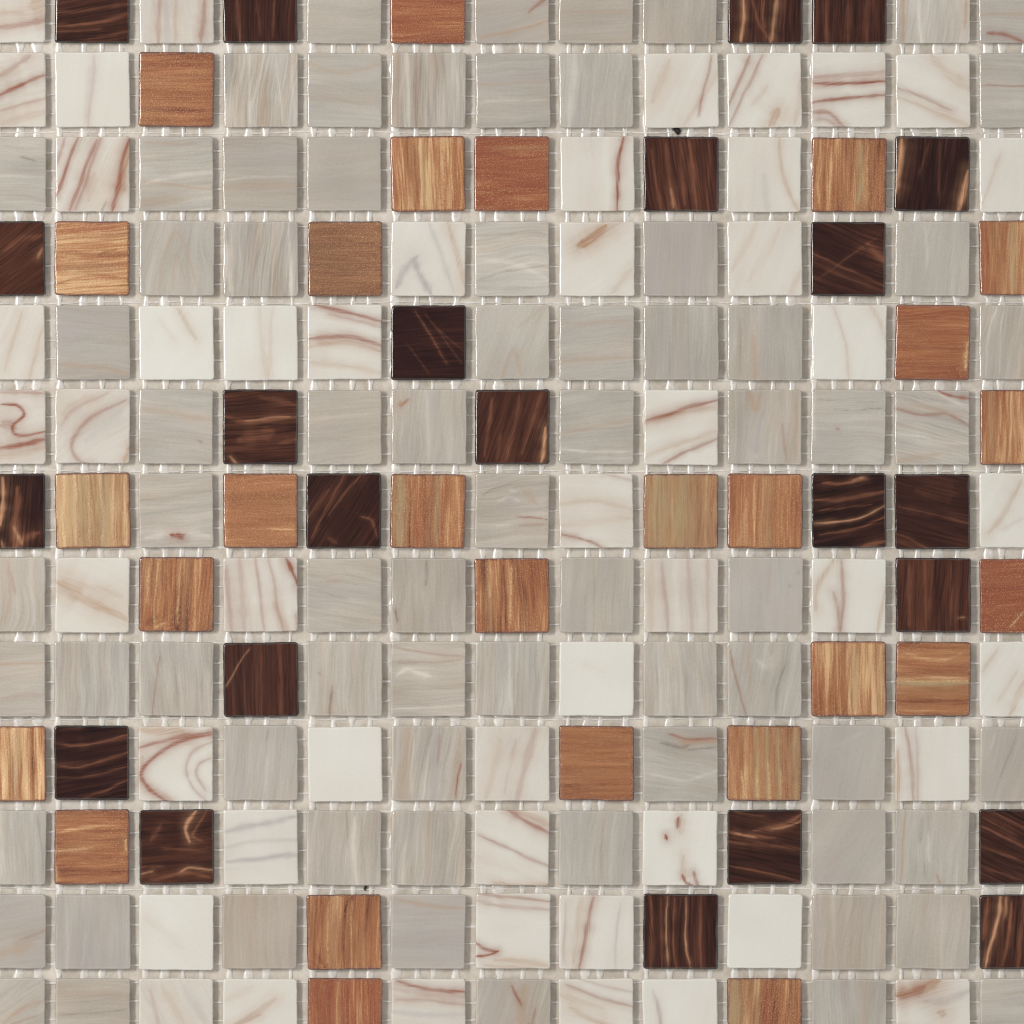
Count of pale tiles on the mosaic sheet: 119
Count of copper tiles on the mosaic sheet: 27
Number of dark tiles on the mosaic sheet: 23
